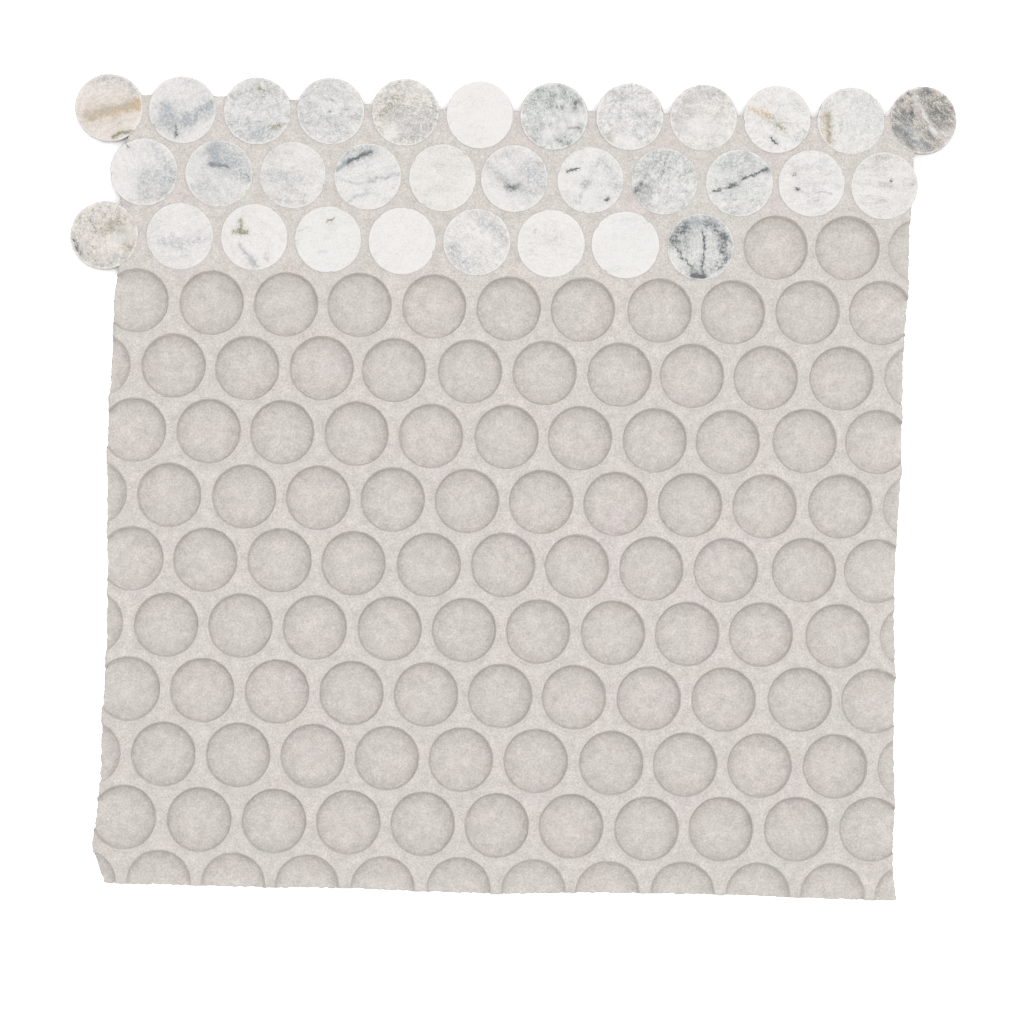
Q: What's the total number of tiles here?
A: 32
